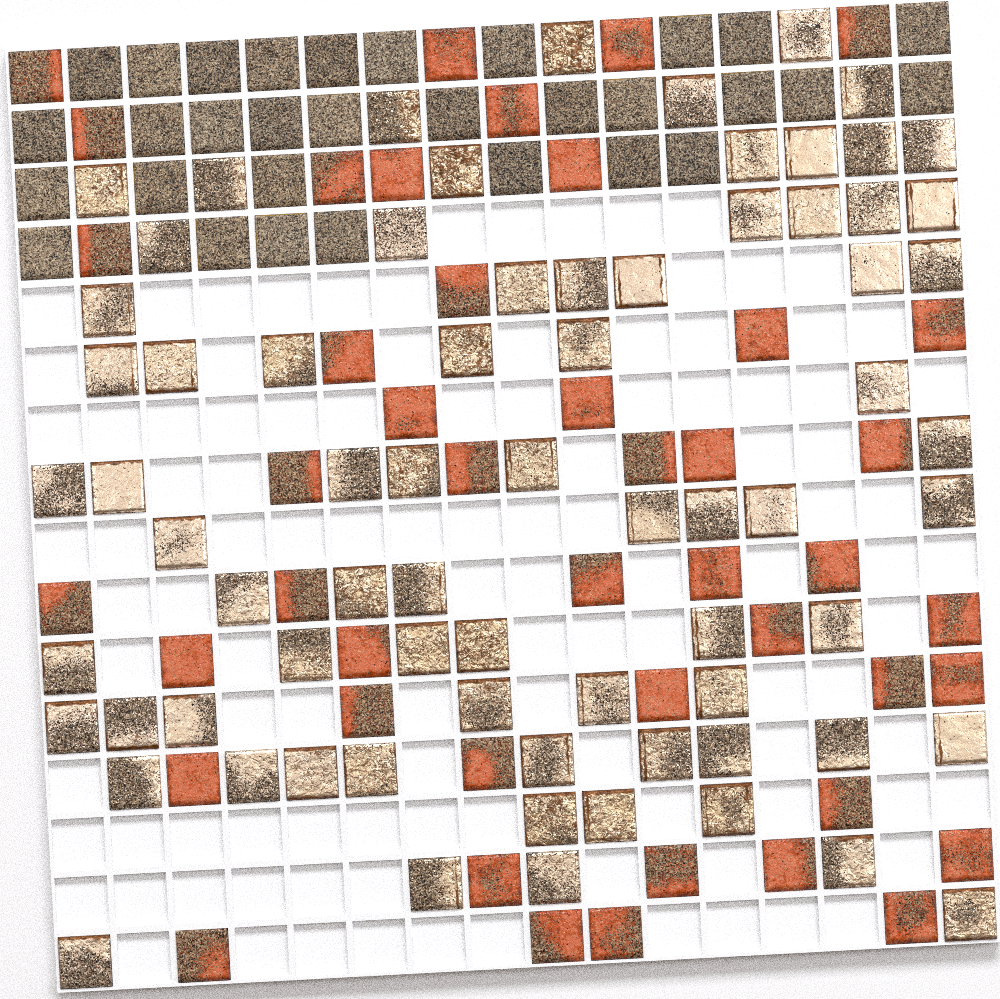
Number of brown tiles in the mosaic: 31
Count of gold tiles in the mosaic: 73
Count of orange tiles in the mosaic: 45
